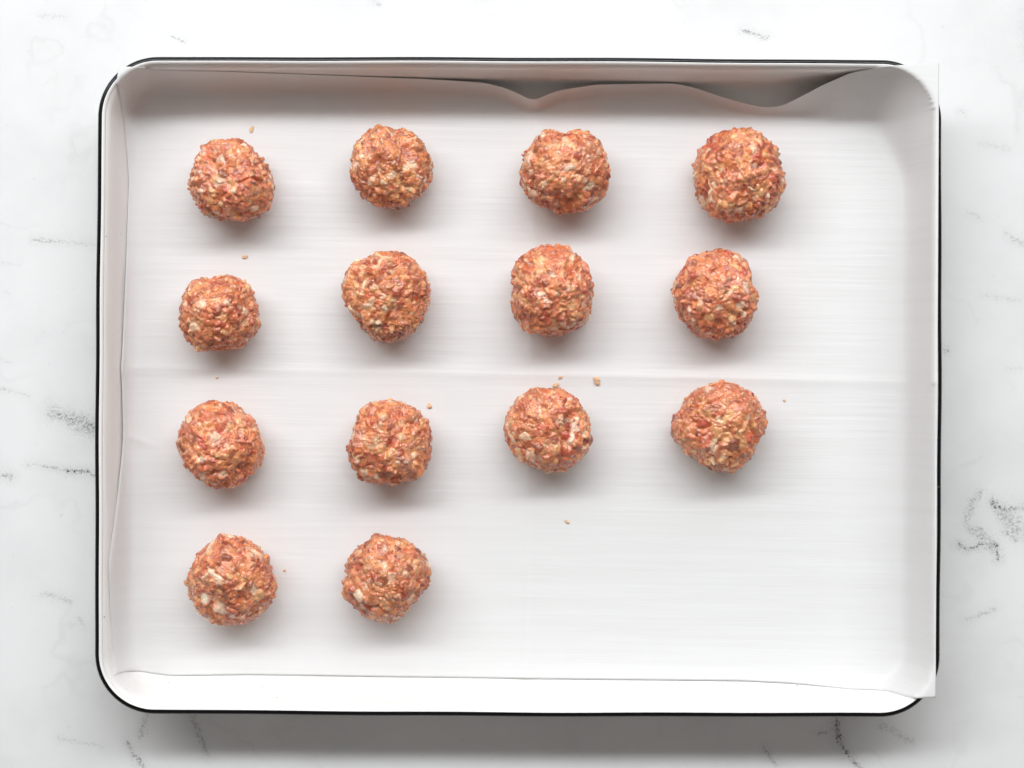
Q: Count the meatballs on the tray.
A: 14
